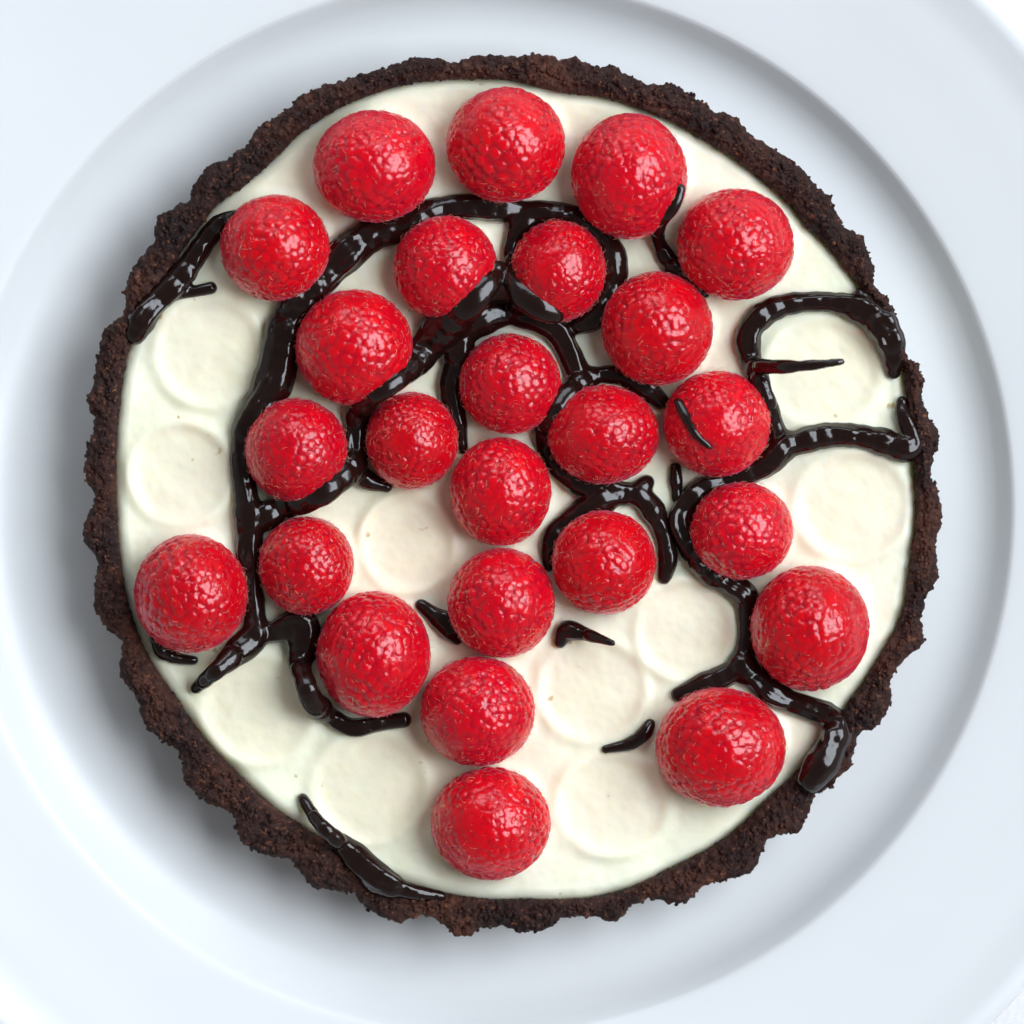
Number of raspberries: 25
